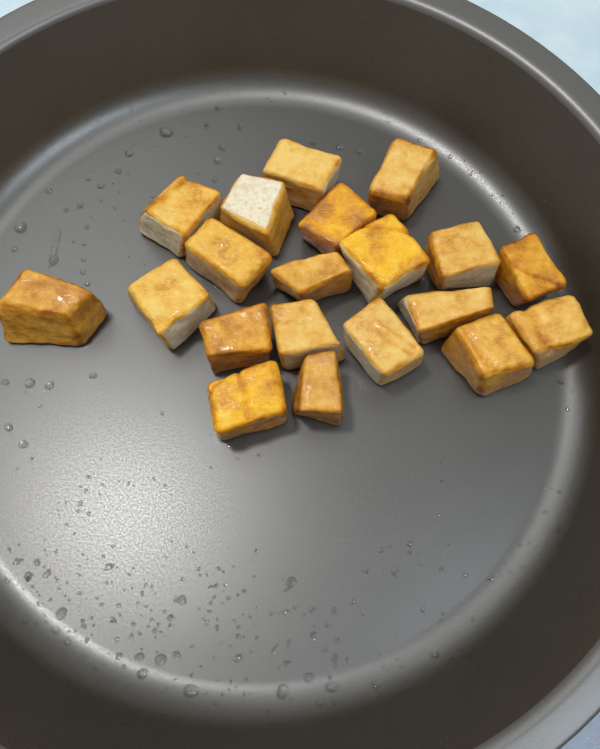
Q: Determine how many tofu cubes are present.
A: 20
